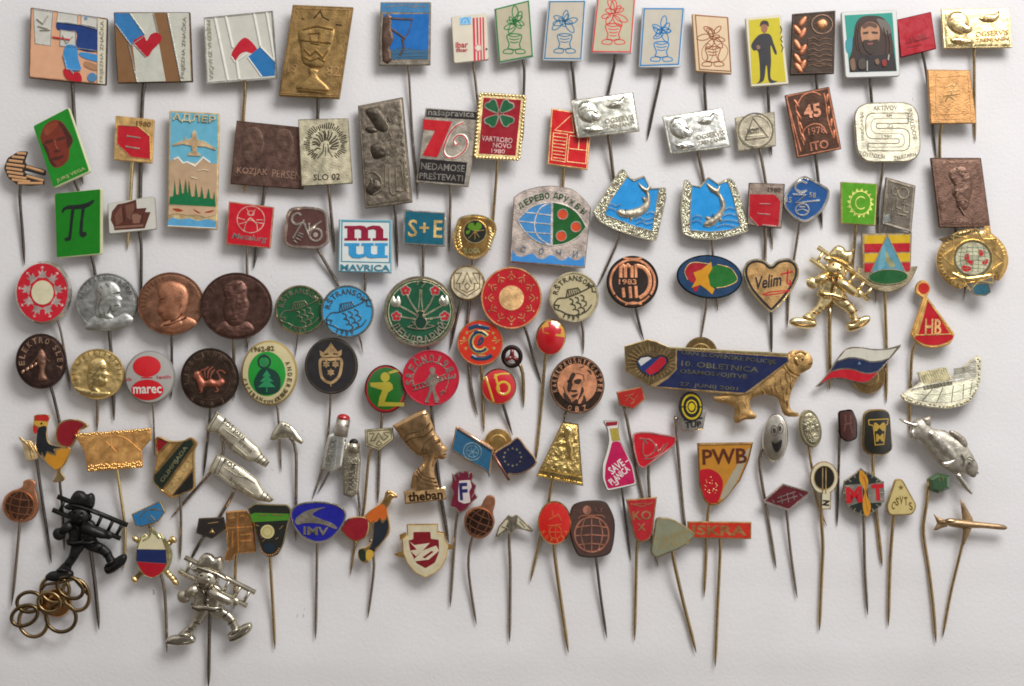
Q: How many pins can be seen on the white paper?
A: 129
